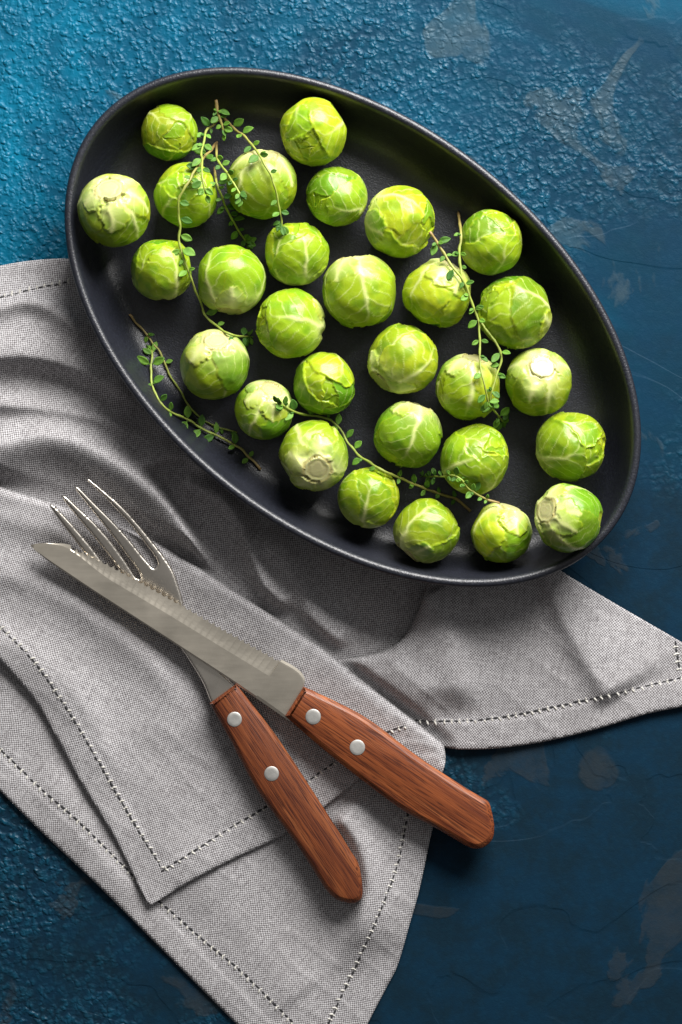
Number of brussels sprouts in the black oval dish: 29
